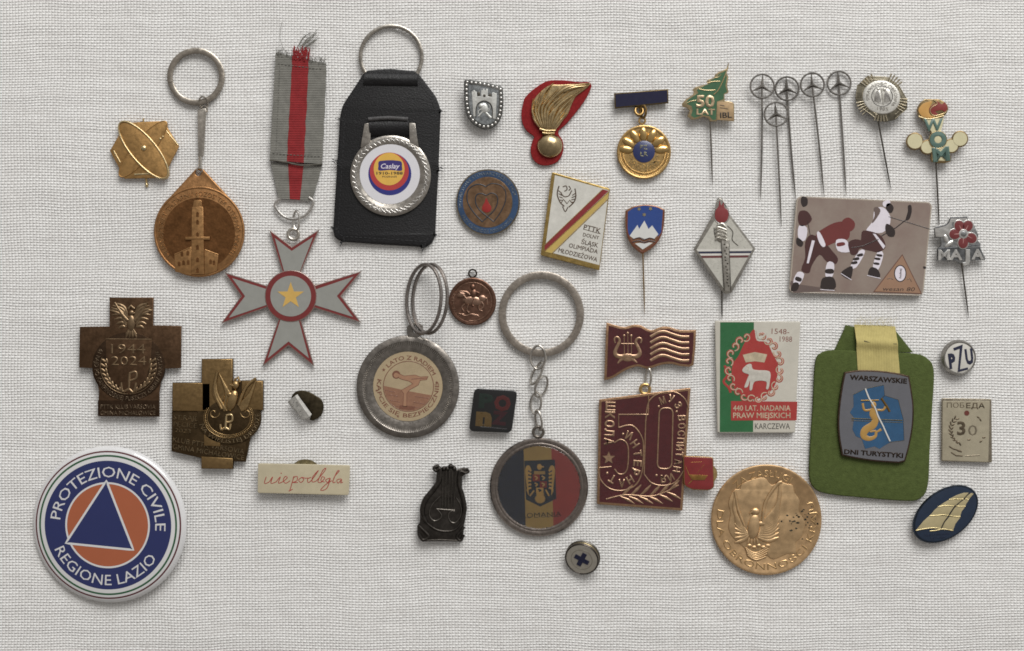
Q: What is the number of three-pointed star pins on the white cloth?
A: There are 5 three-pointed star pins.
